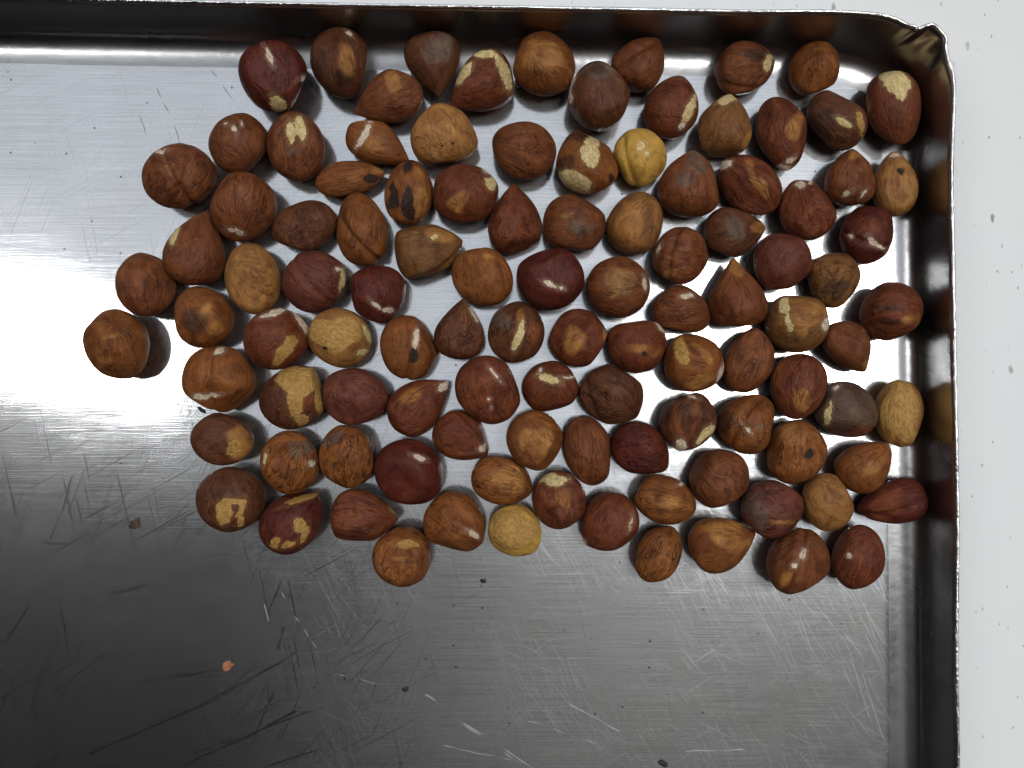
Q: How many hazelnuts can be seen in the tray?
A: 107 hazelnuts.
